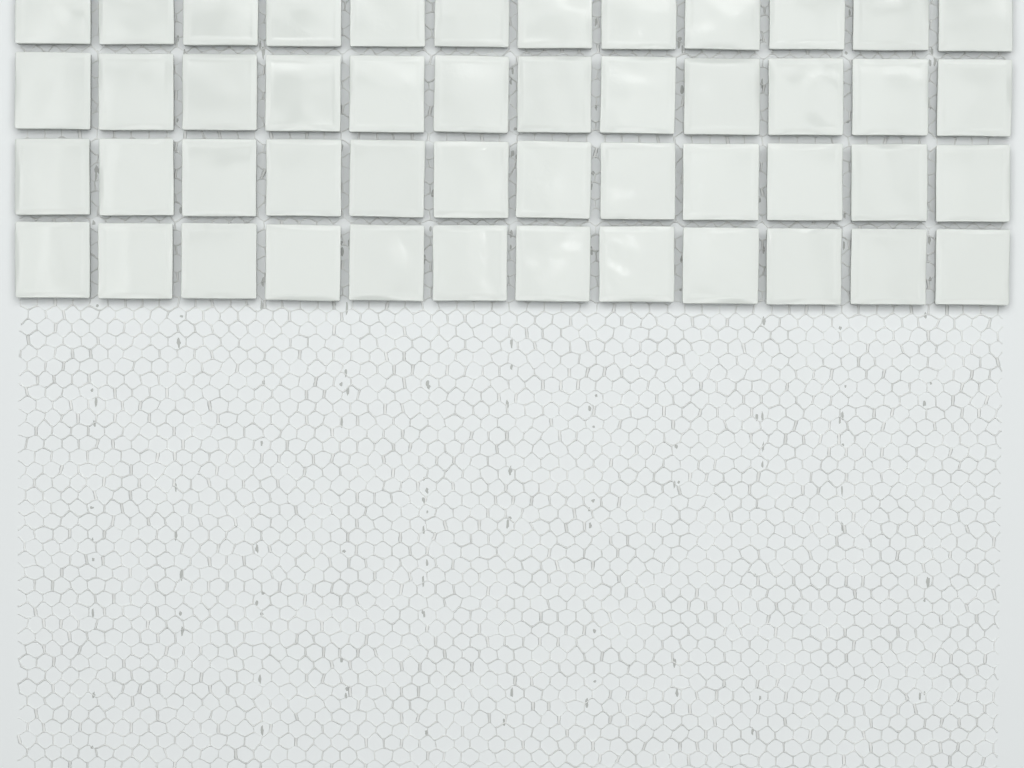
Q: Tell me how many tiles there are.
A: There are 48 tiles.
